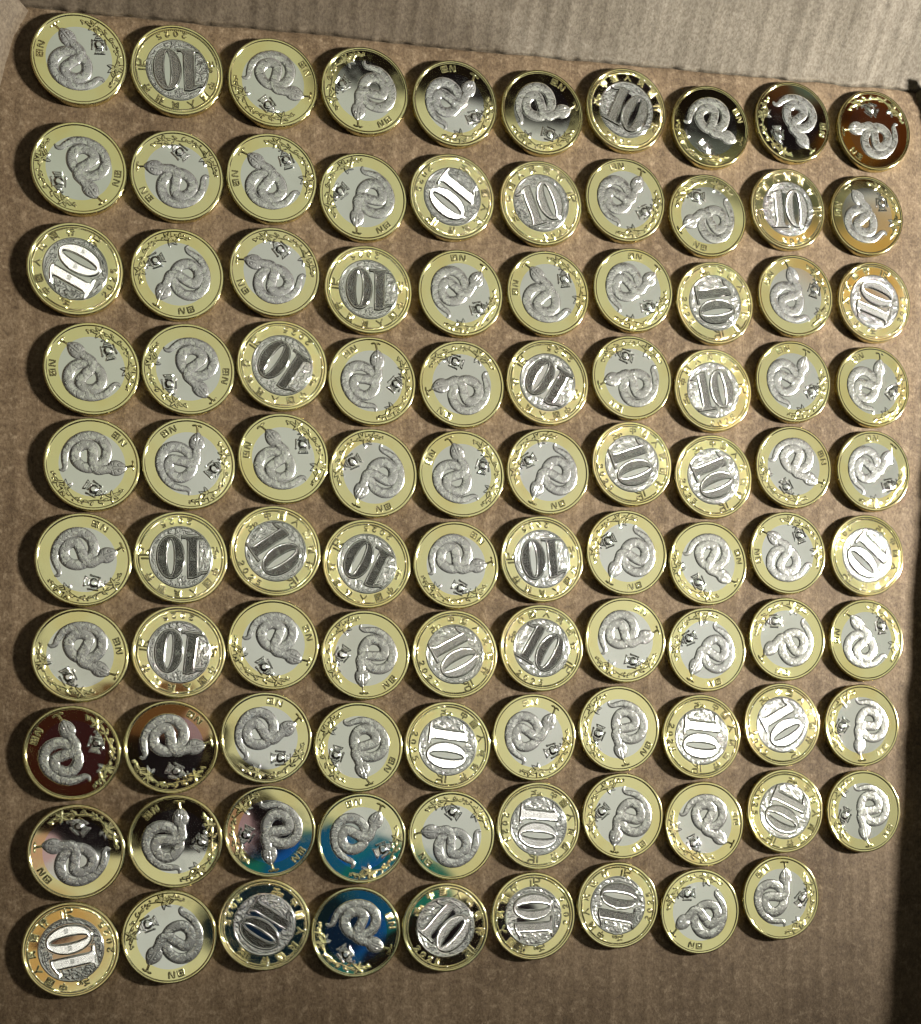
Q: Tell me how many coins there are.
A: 99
